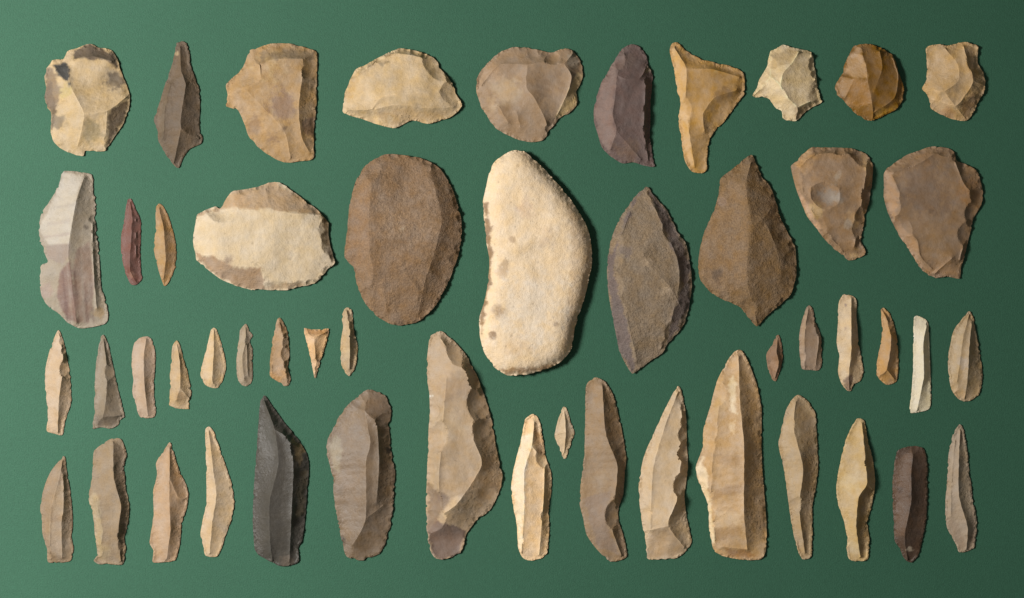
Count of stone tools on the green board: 51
